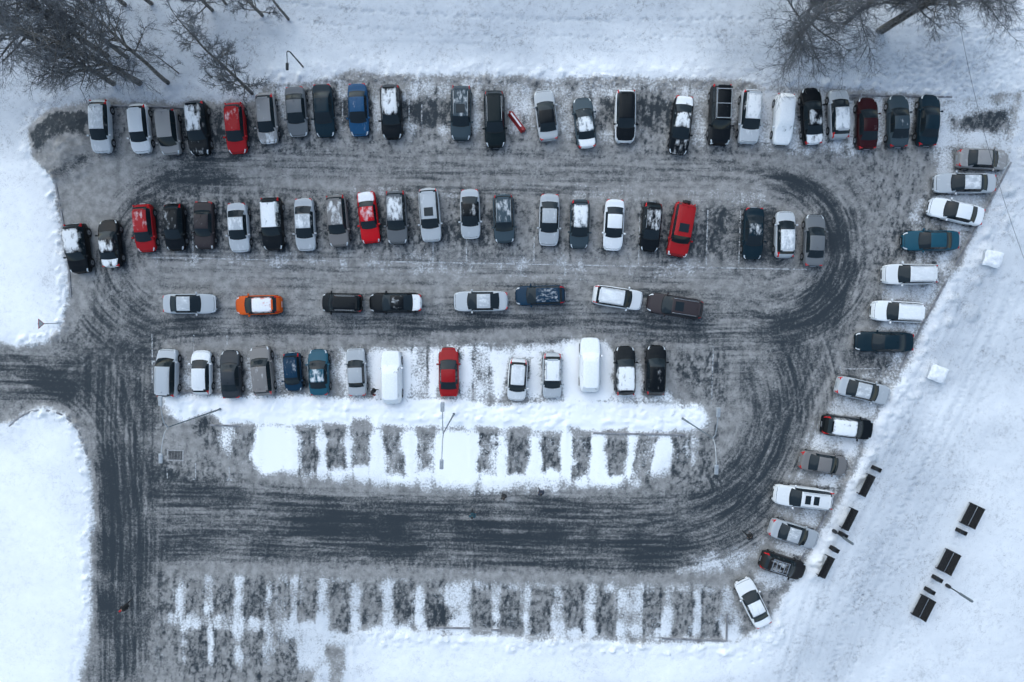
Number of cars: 82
